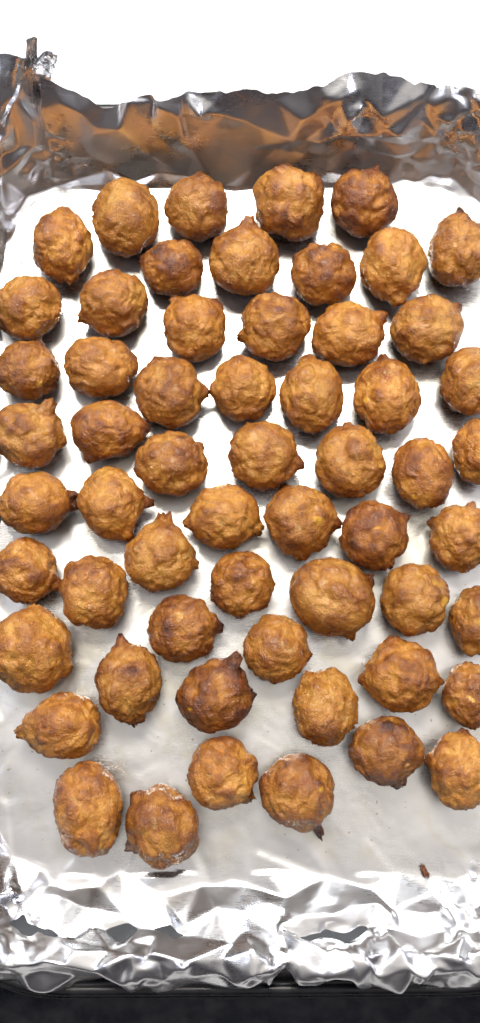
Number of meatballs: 58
